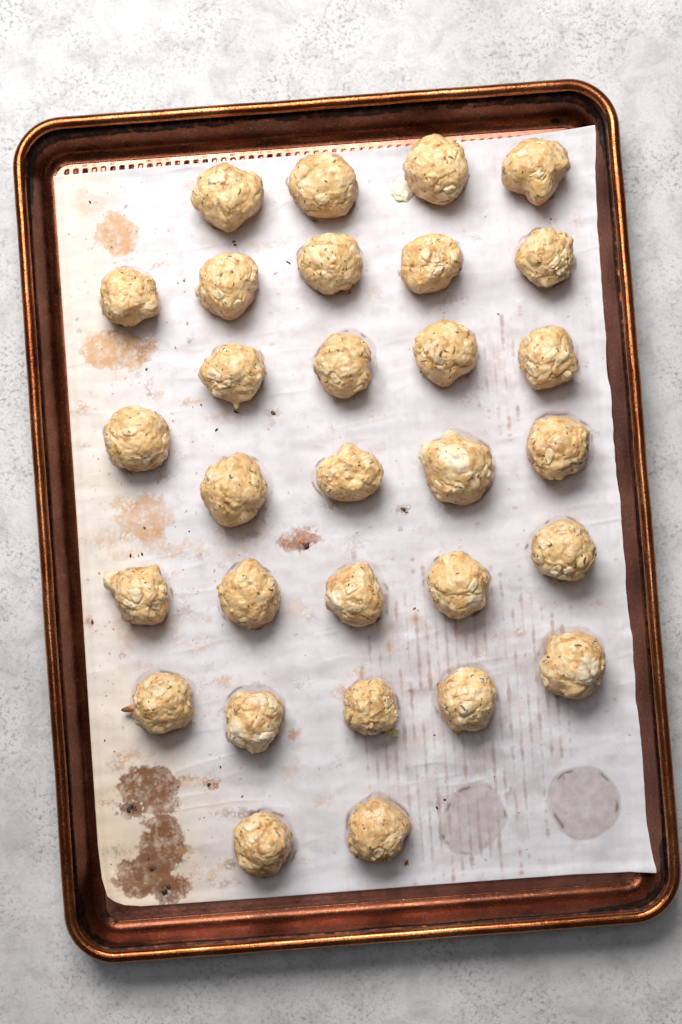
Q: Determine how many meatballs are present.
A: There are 30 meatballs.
